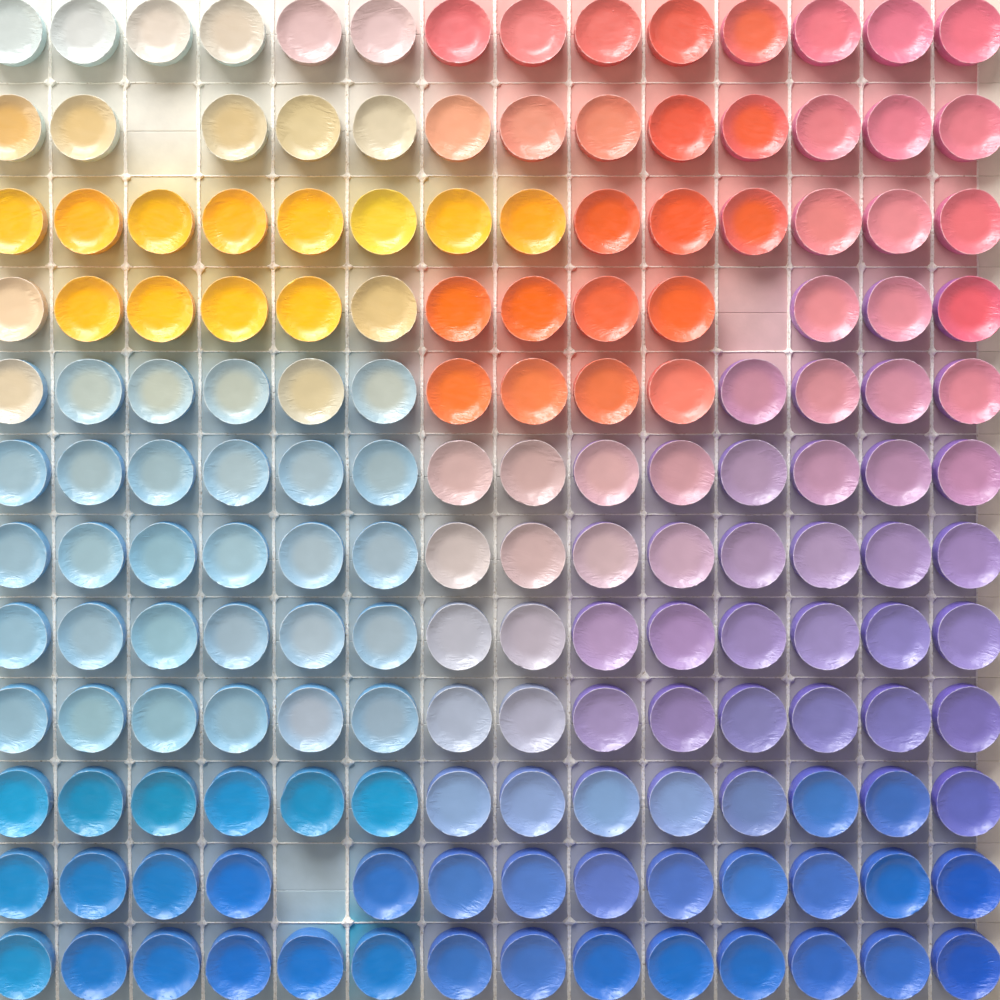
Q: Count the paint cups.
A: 165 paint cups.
